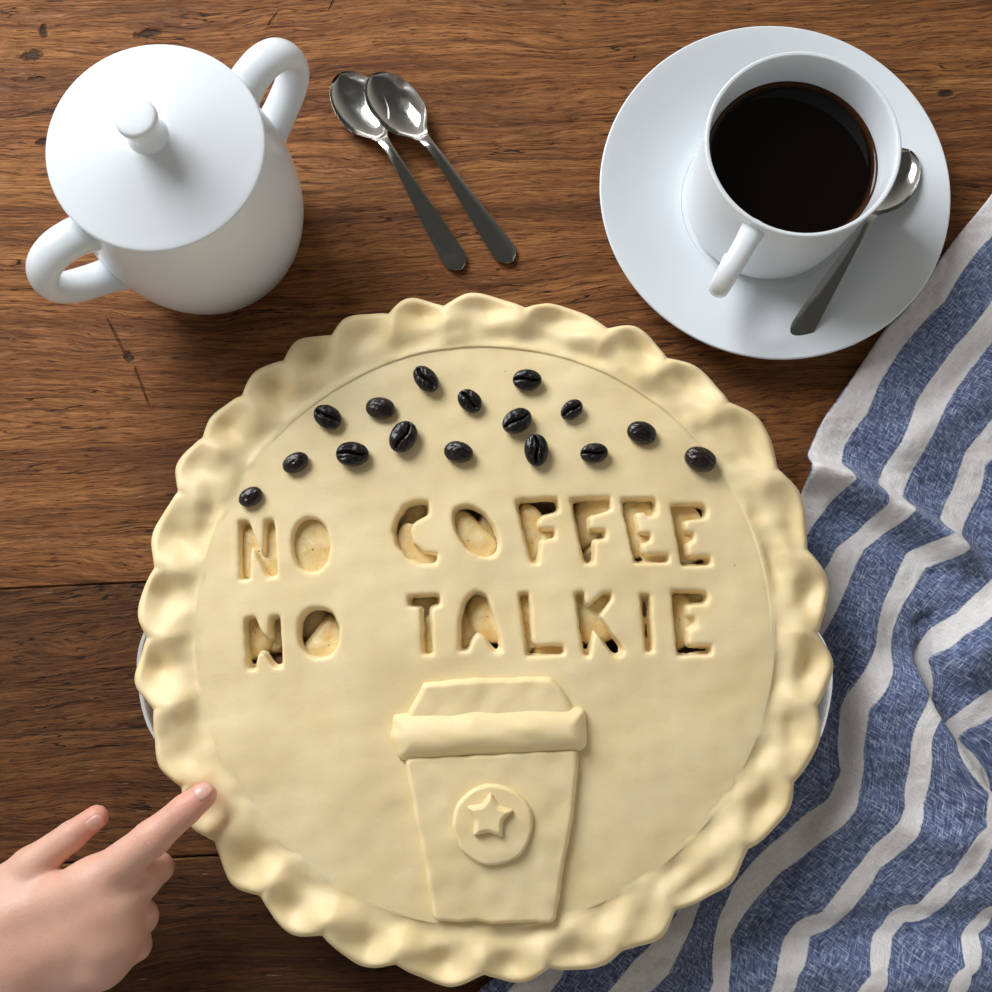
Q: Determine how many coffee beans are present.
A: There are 16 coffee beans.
